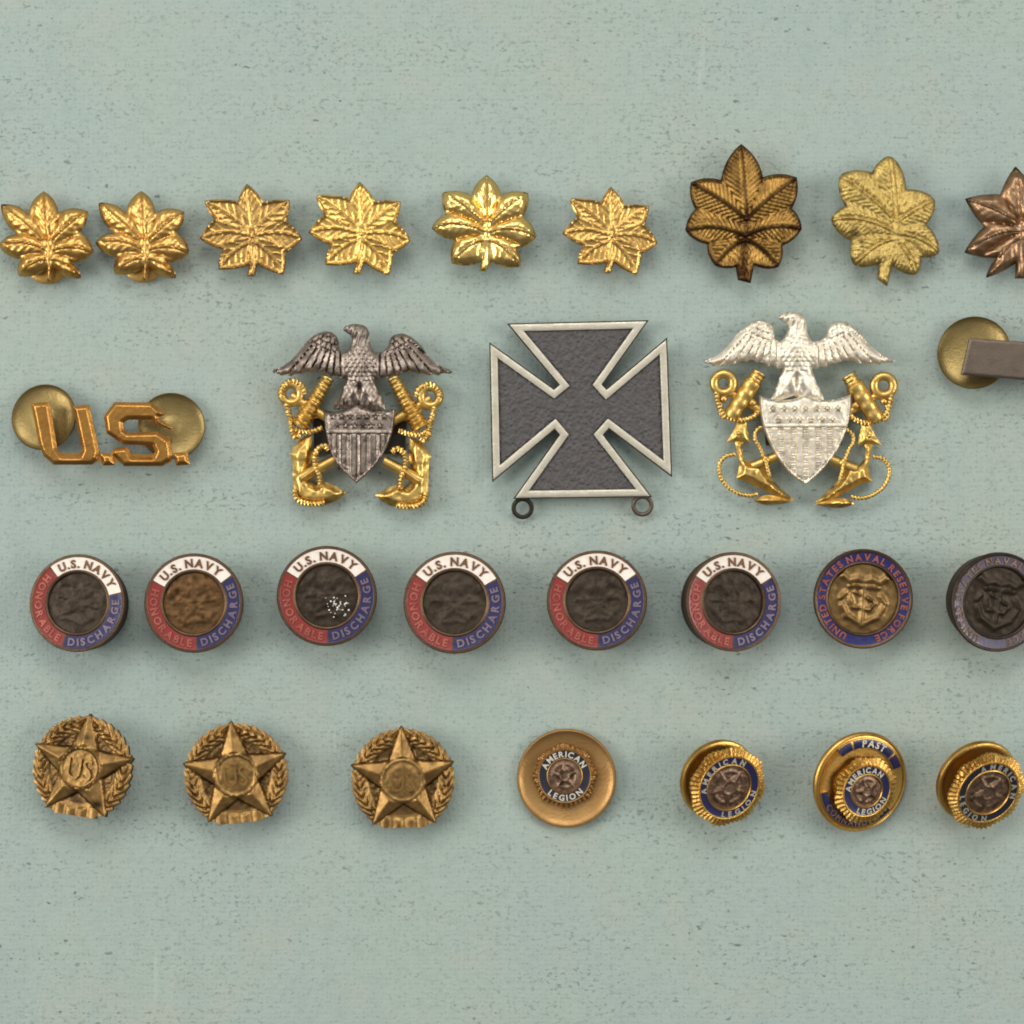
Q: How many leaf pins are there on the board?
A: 9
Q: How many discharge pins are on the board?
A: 6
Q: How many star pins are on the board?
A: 3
